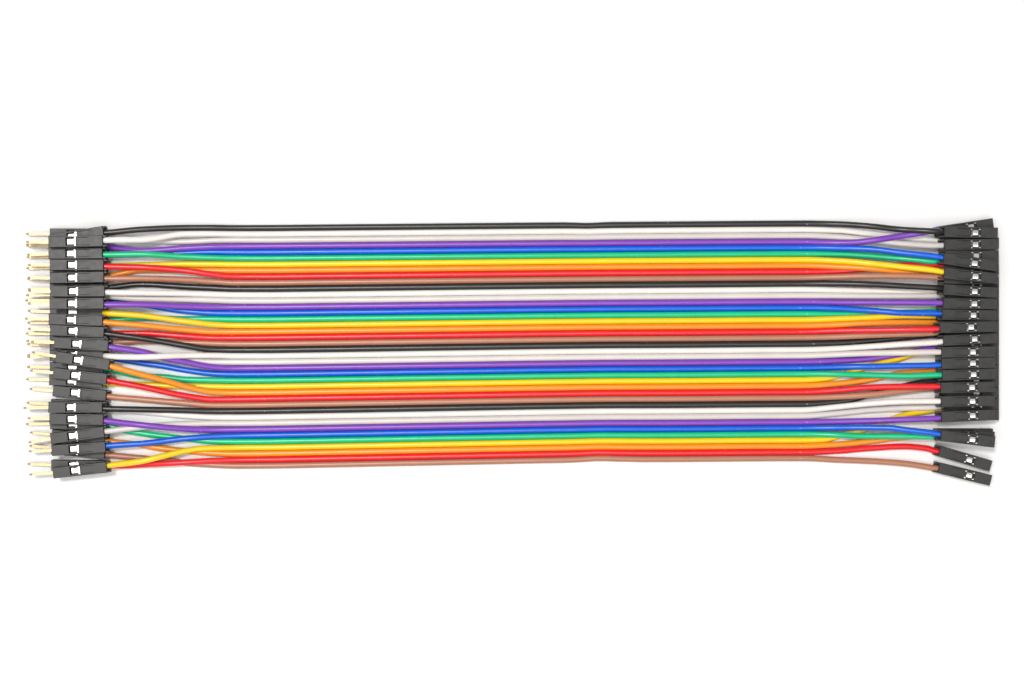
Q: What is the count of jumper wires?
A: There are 40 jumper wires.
